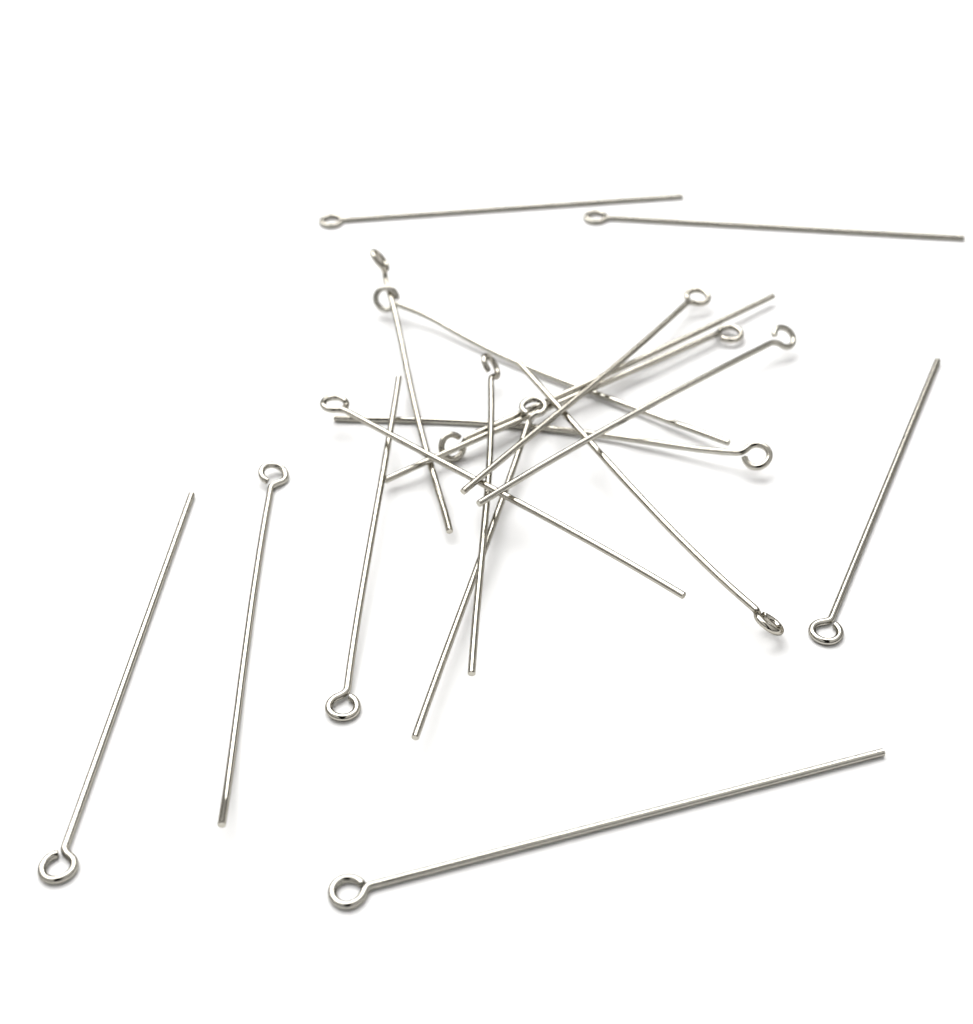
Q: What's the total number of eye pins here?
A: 18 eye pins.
